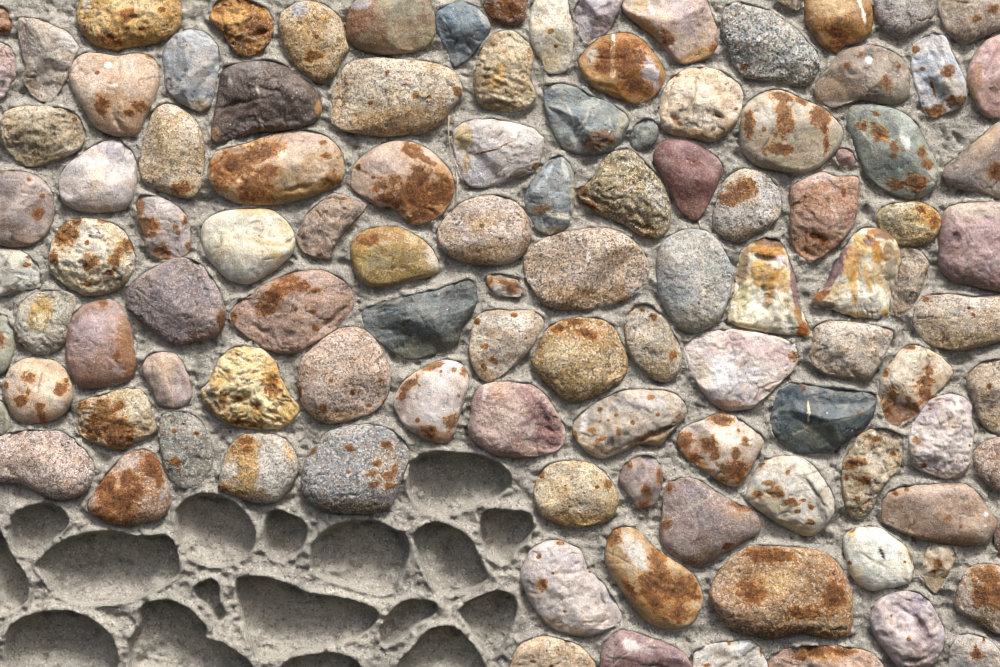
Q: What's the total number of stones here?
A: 111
